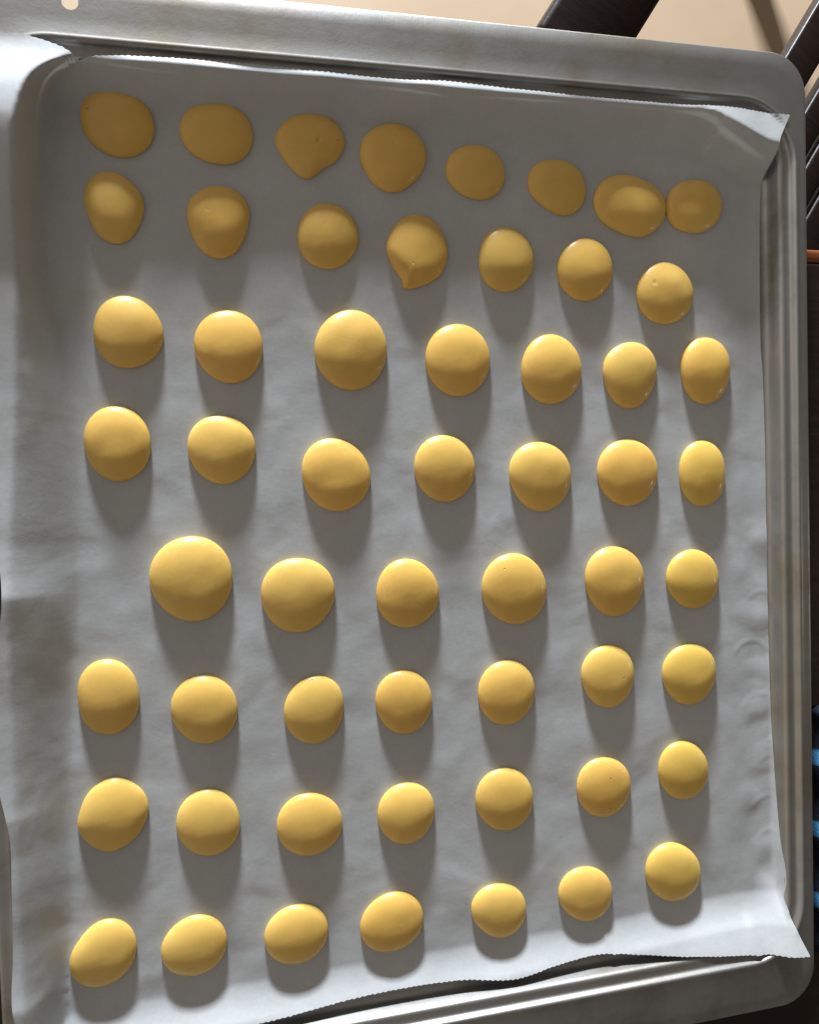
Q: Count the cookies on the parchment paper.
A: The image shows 56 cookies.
